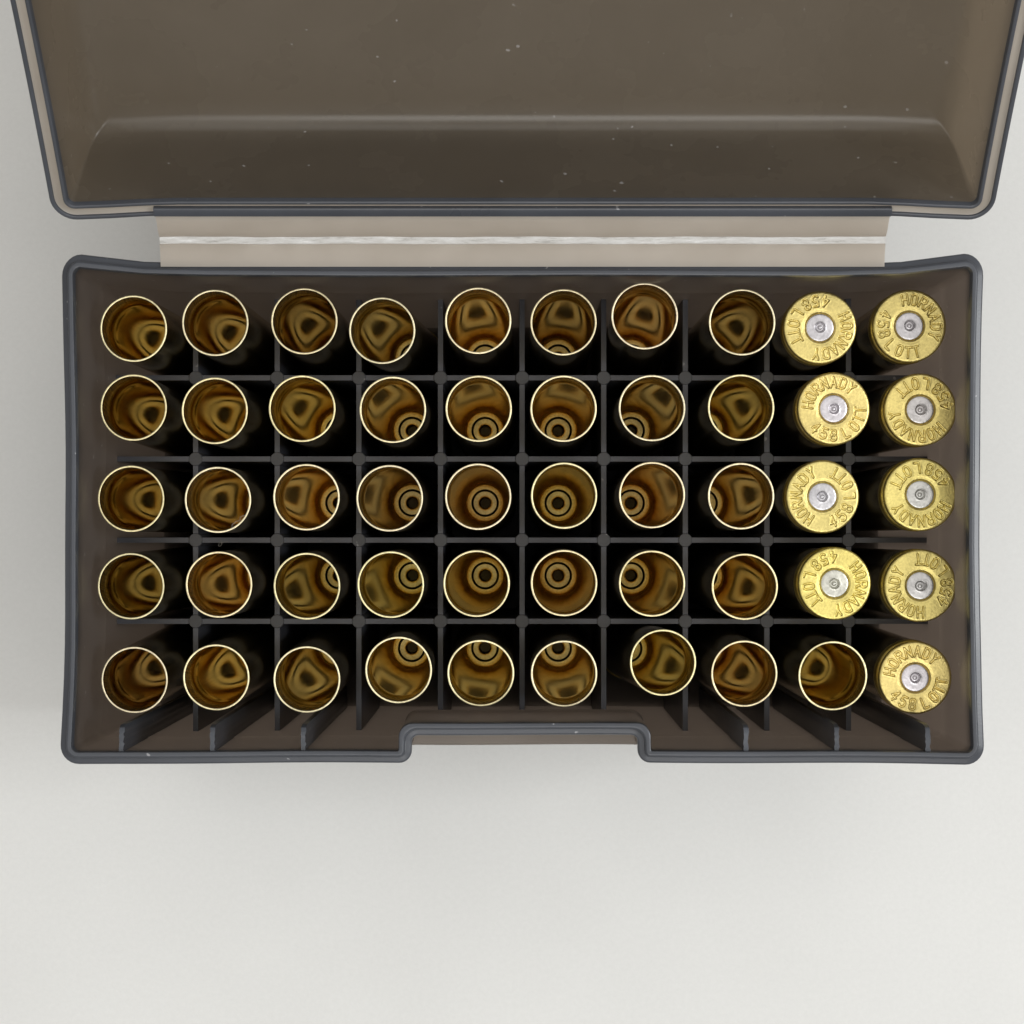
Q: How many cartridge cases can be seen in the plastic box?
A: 50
